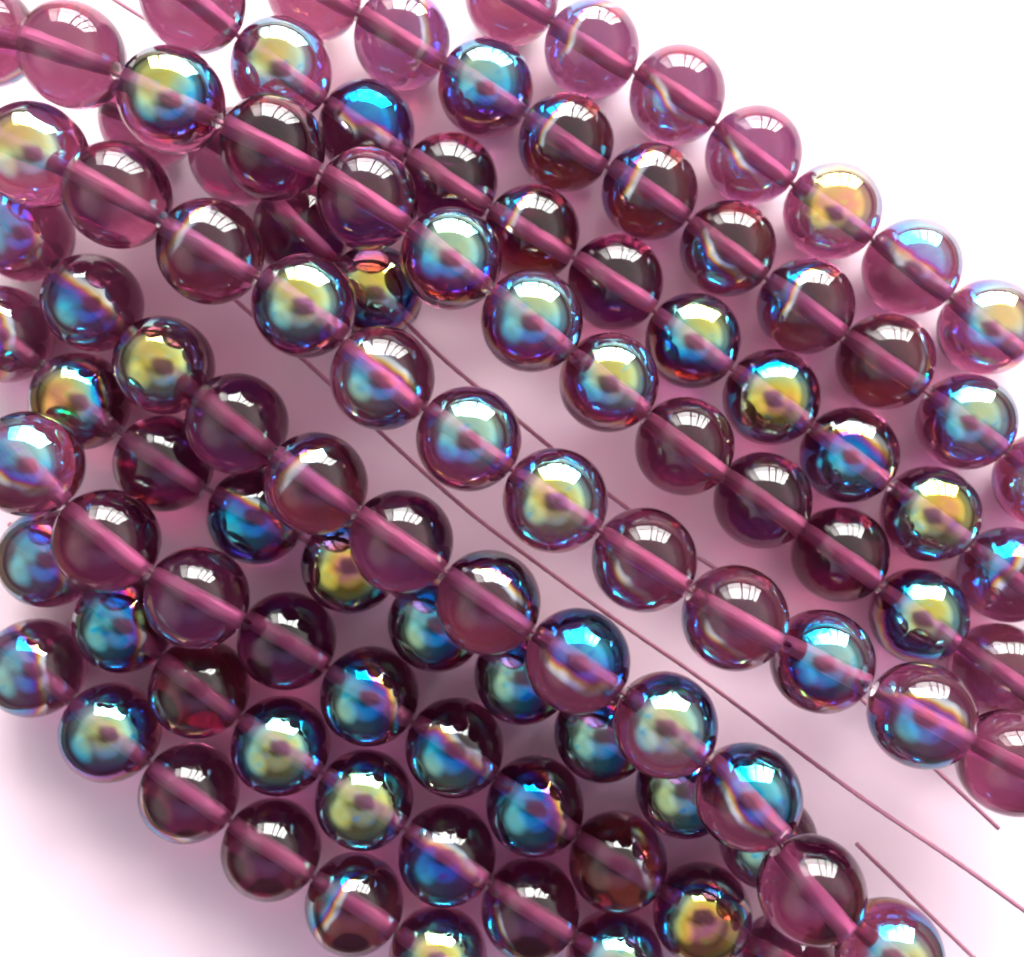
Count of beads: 103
